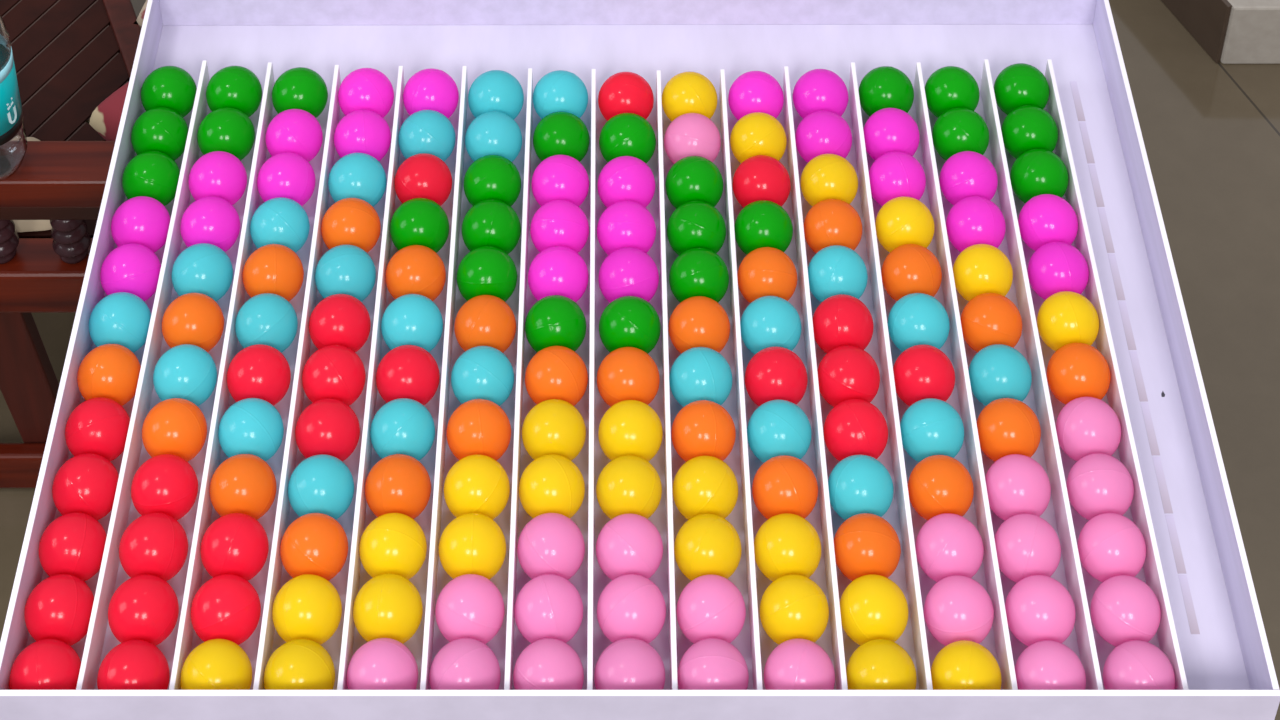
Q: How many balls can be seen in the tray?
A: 168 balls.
